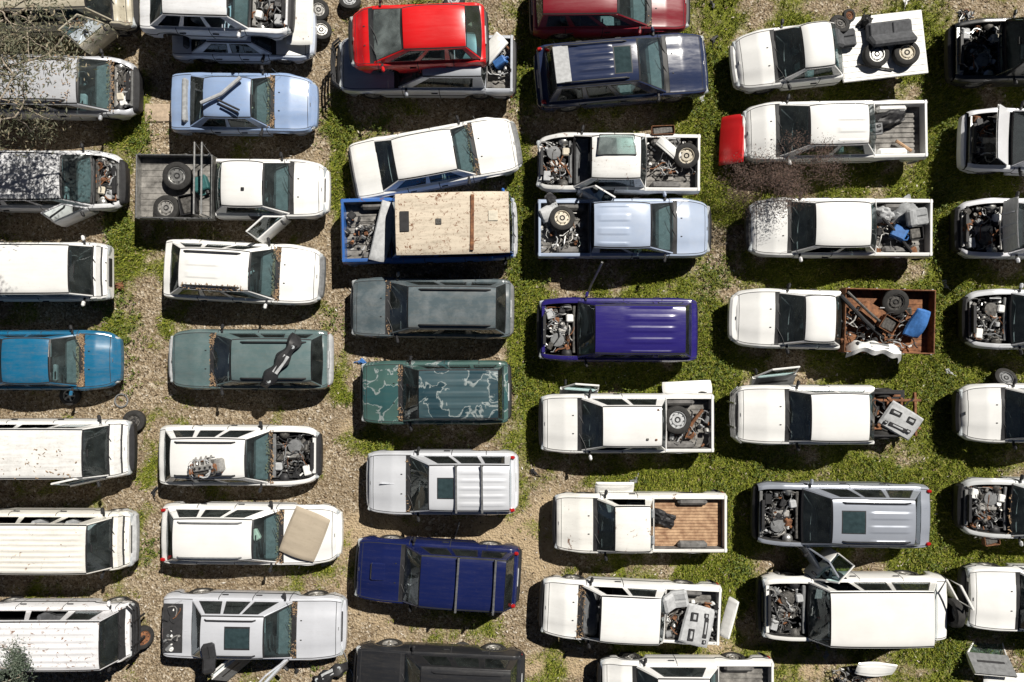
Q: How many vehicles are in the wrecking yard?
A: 49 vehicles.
